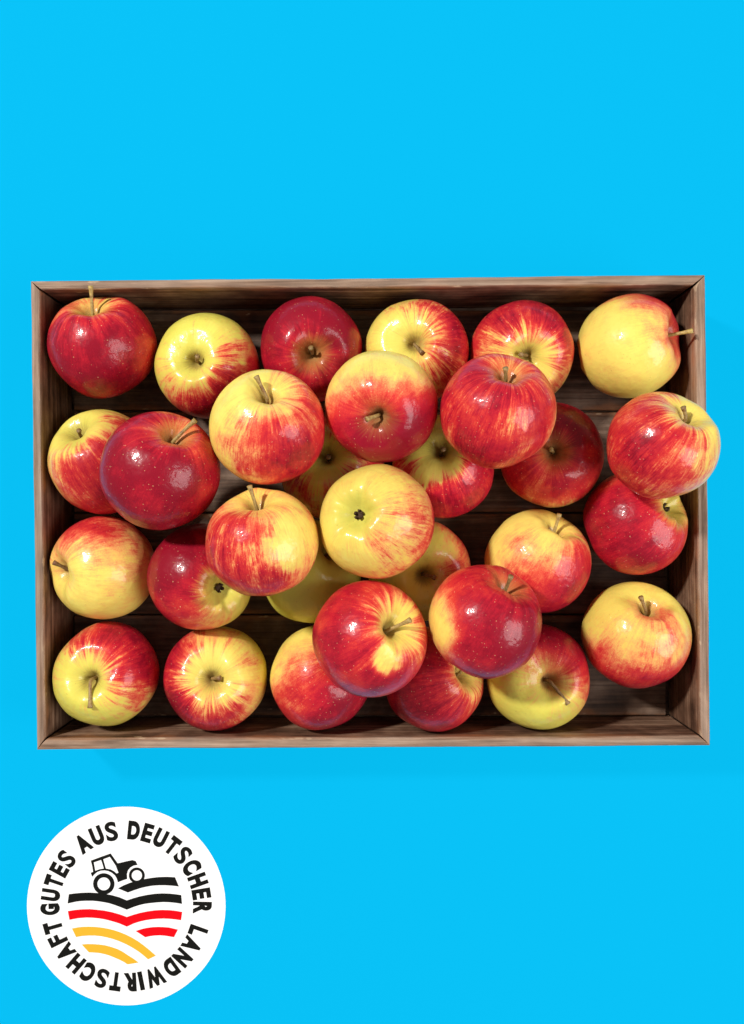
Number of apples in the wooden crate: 31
